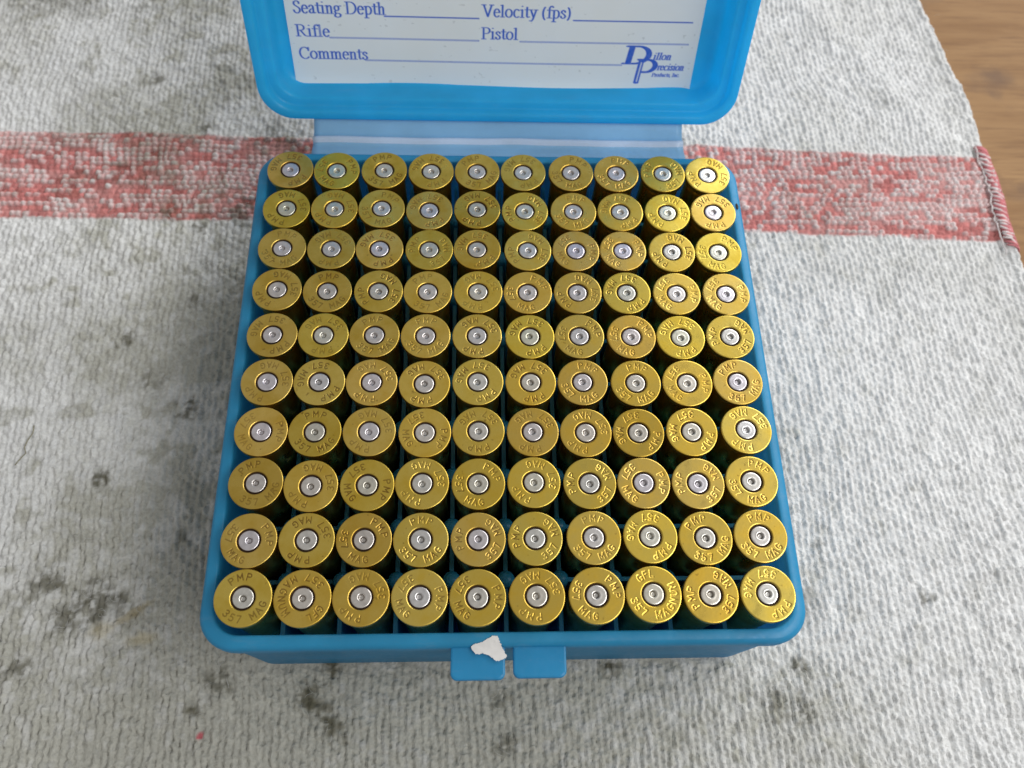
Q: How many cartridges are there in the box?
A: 100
